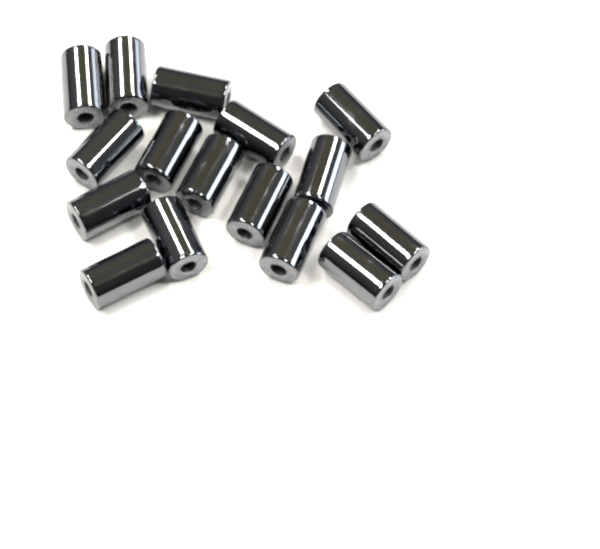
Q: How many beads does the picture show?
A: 16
